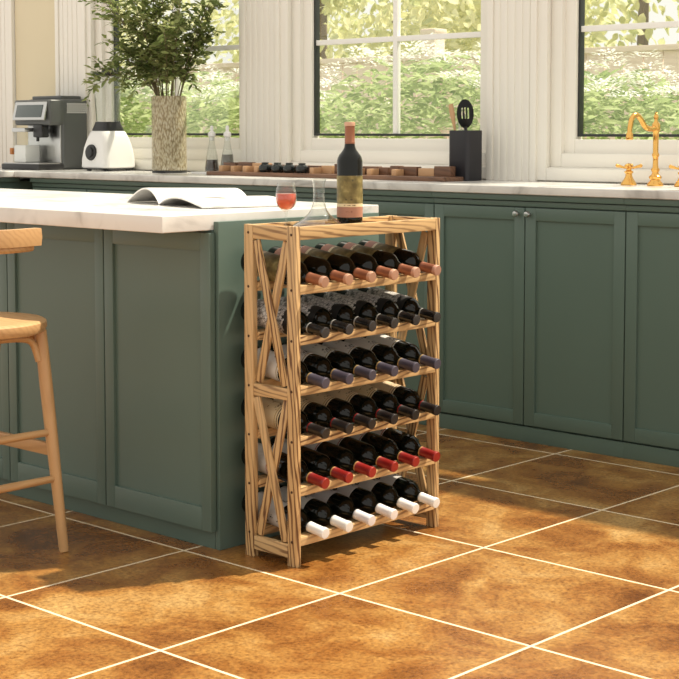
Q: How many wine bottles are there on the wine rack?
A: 37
